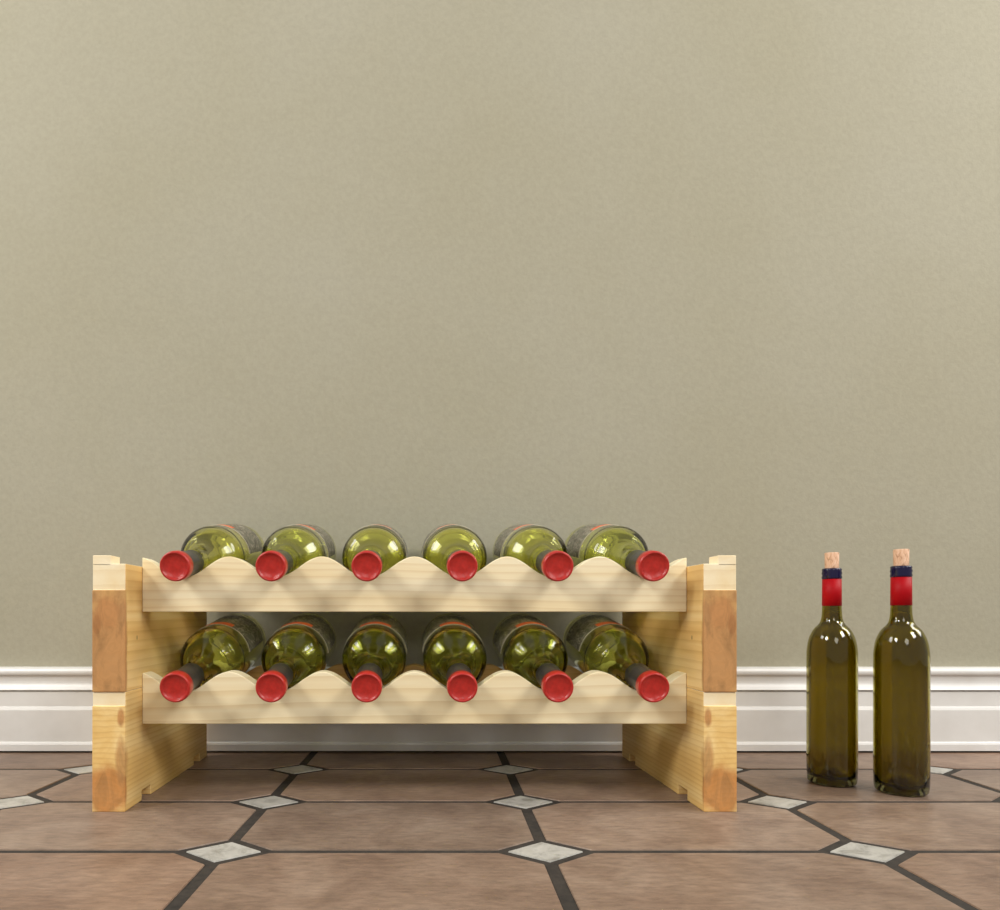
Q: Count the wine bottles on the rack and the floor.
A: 14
